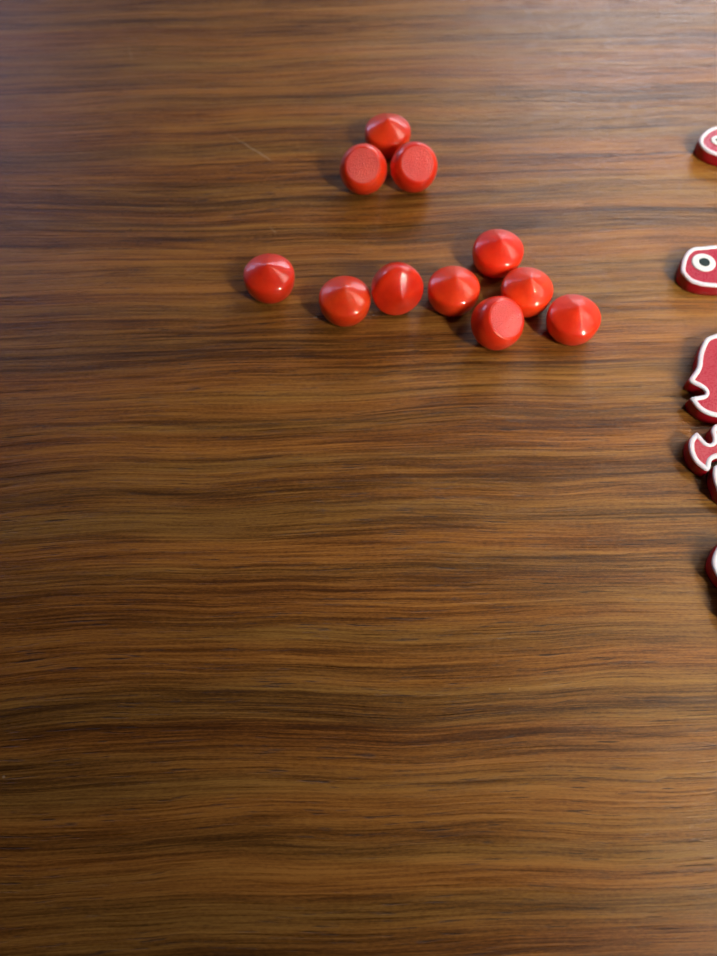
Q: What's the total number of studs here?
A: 11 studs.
